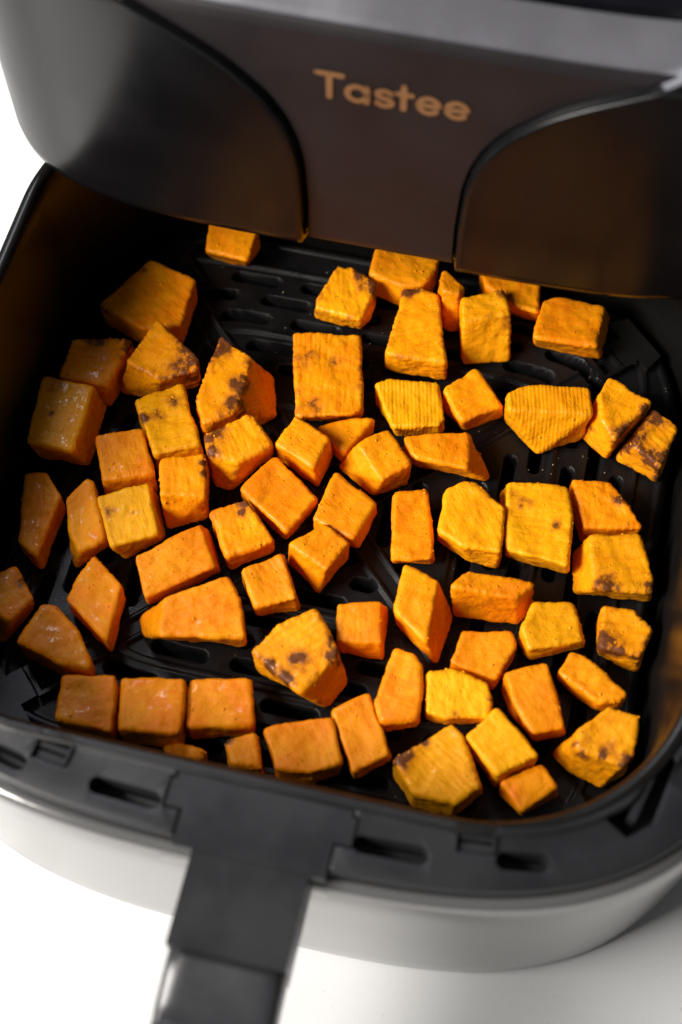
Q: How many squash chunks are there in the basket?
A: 67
